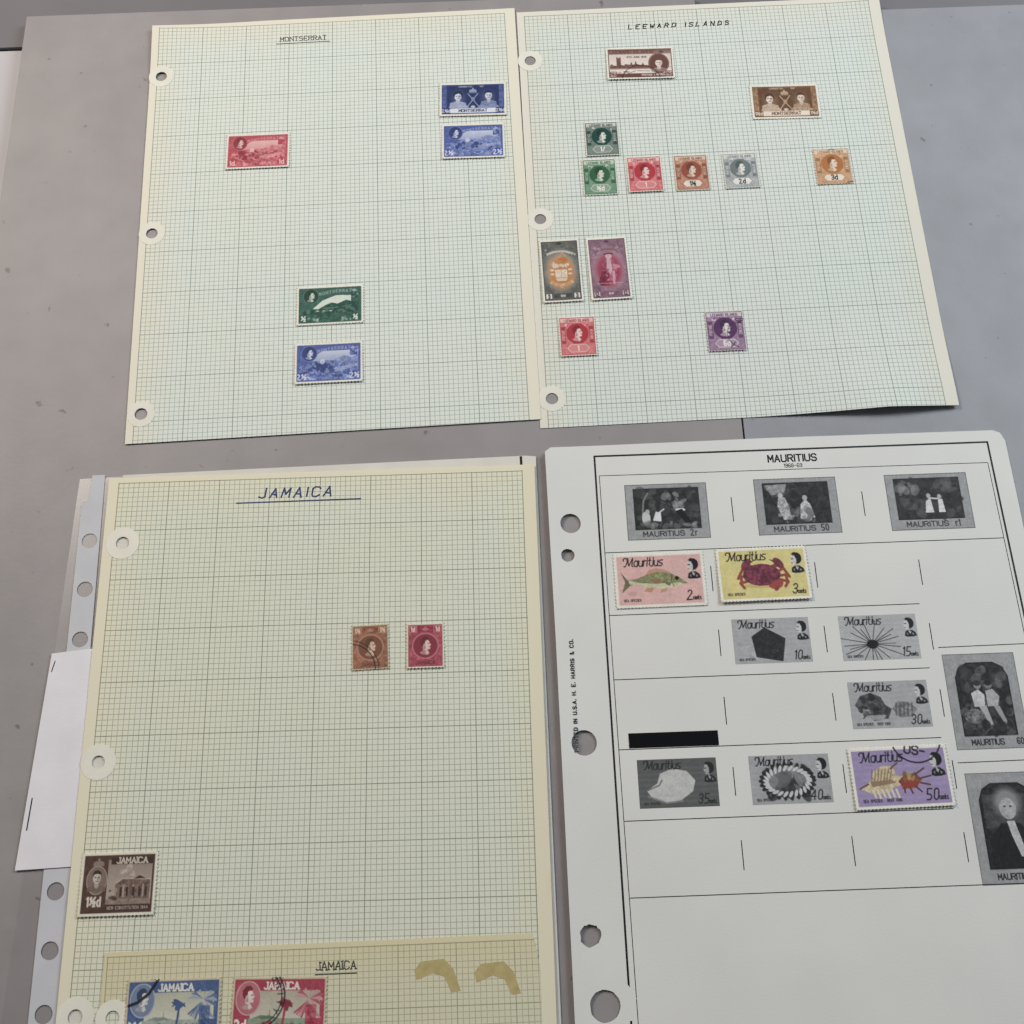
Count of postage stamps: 25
